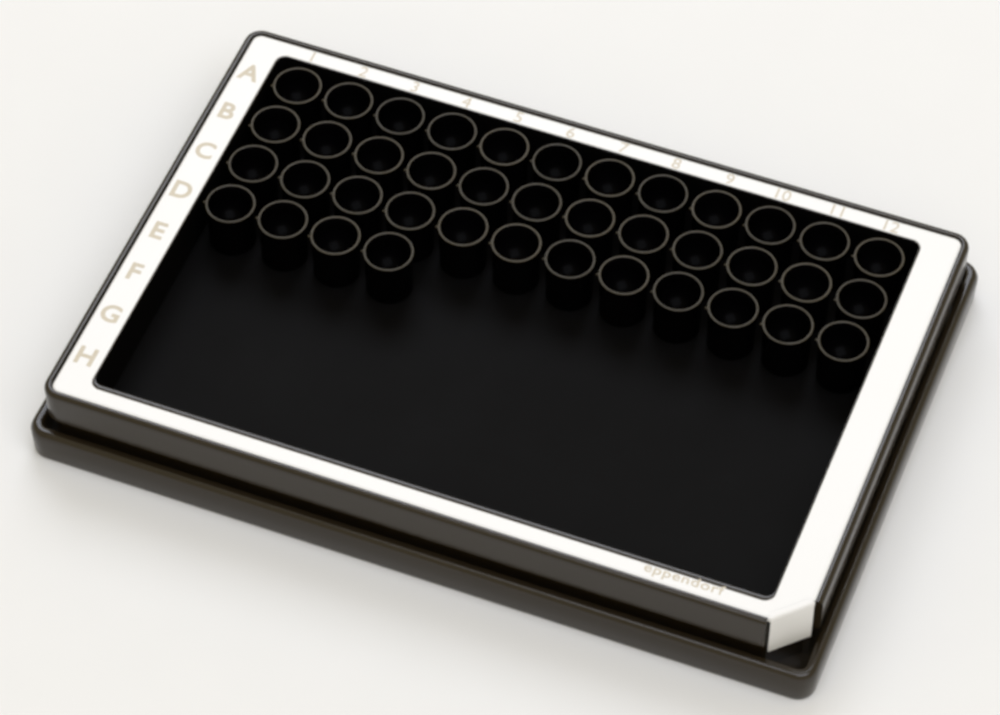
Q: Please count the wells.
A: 40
